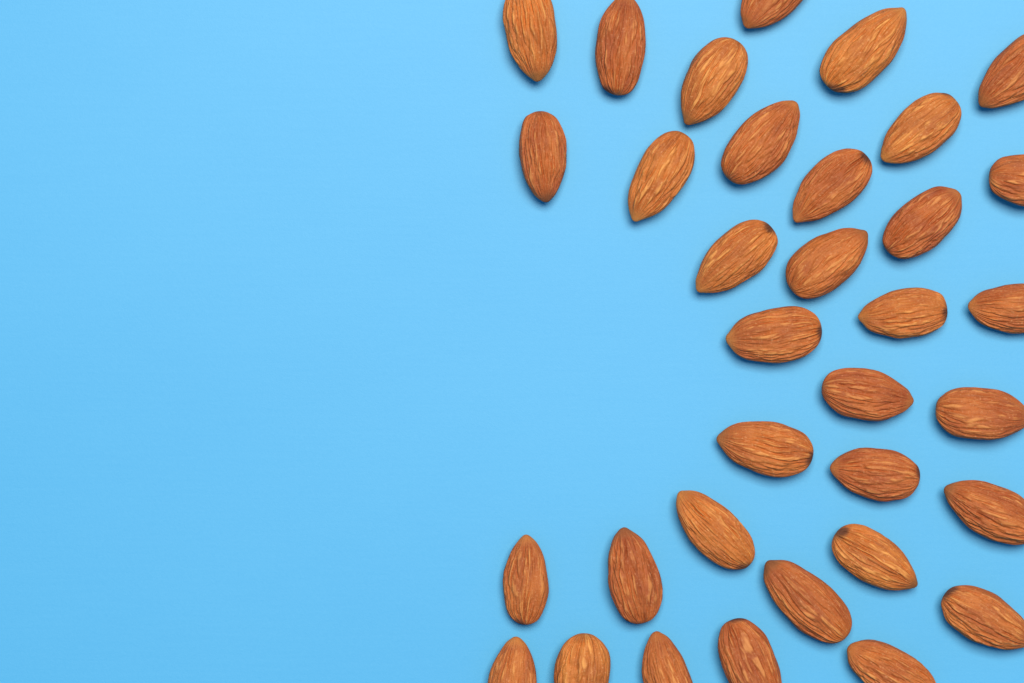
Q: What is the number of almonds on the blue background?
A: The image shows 34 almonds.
